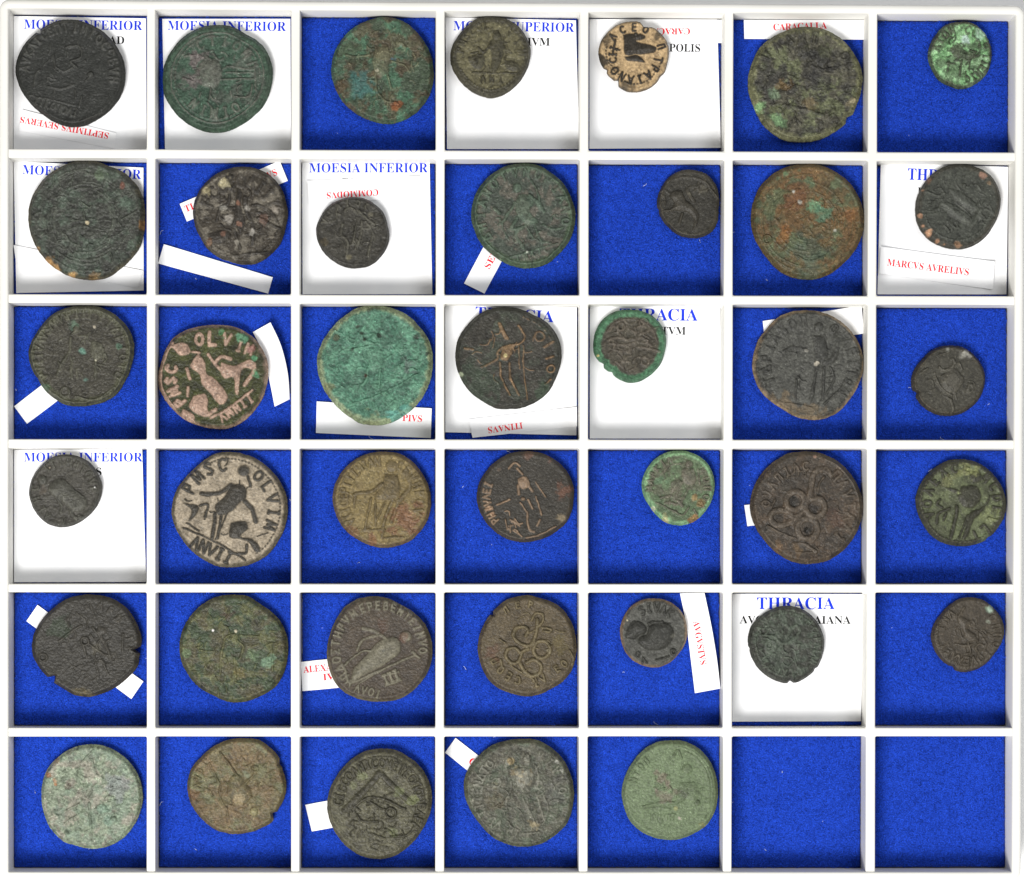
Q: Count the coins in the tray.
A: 40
